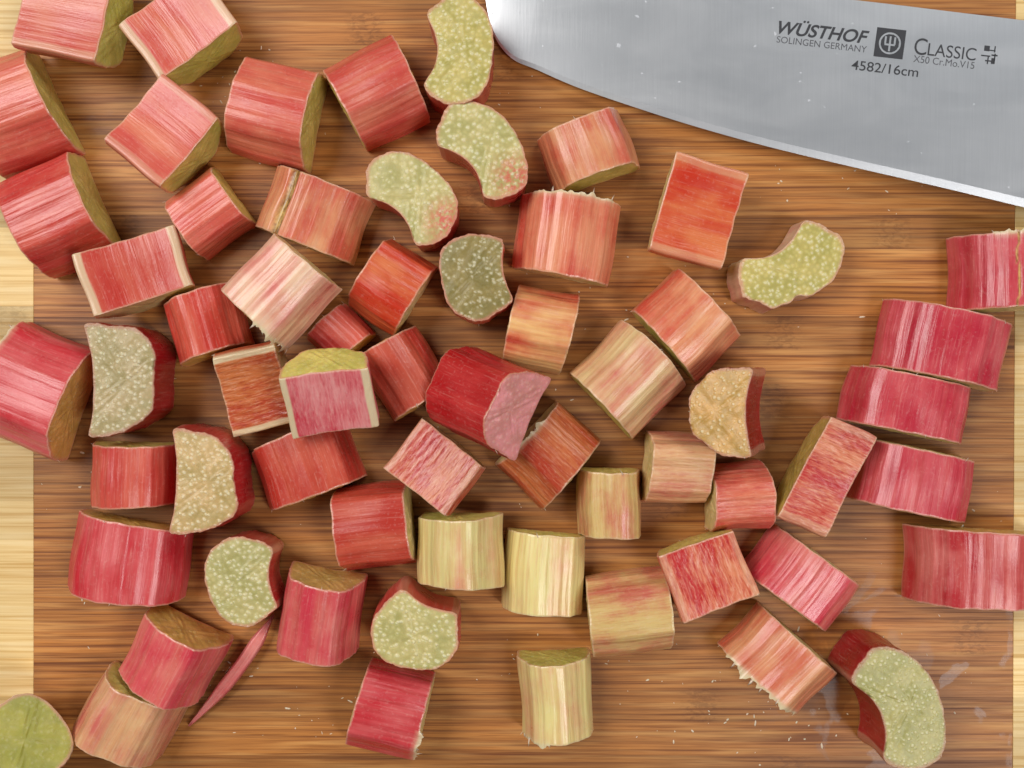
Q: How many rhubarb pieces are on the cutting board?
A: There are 63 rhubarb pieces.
